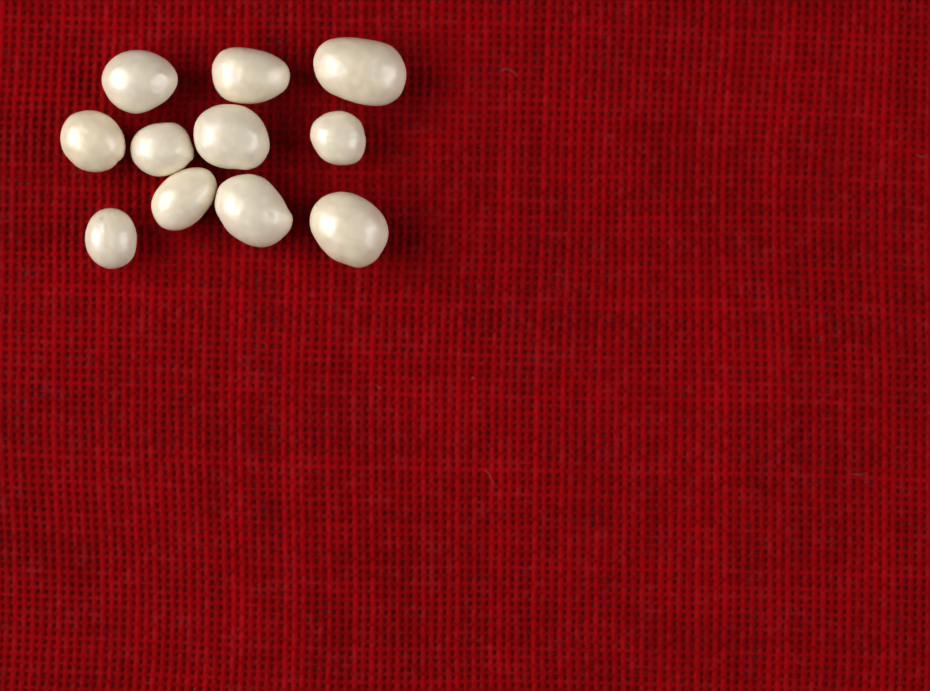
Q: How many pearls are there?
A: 11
